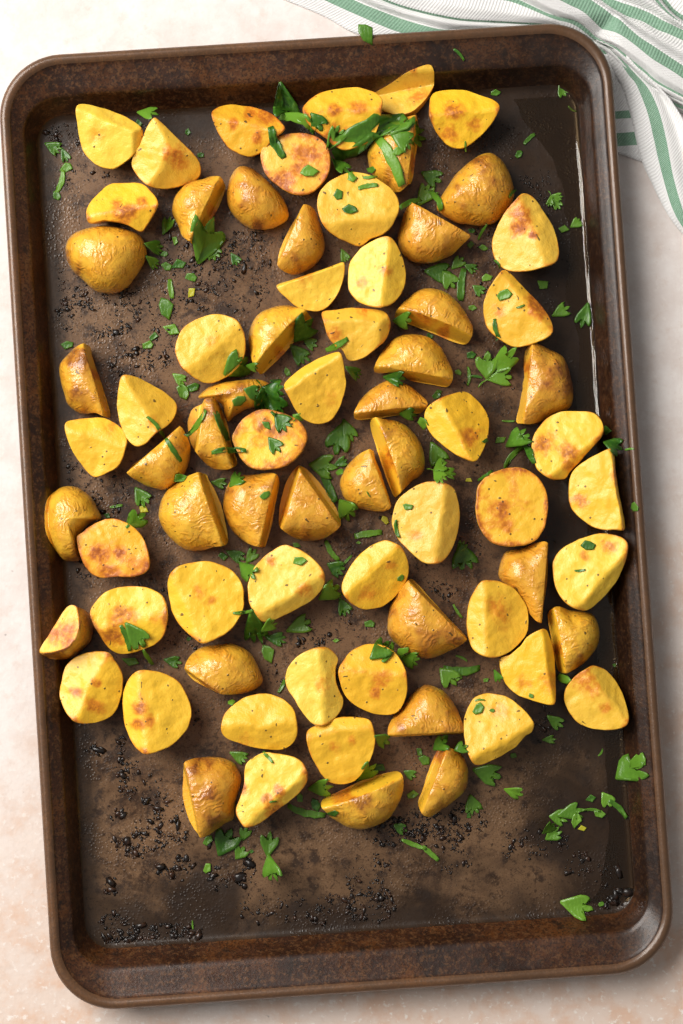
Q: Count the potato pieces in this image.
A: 72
